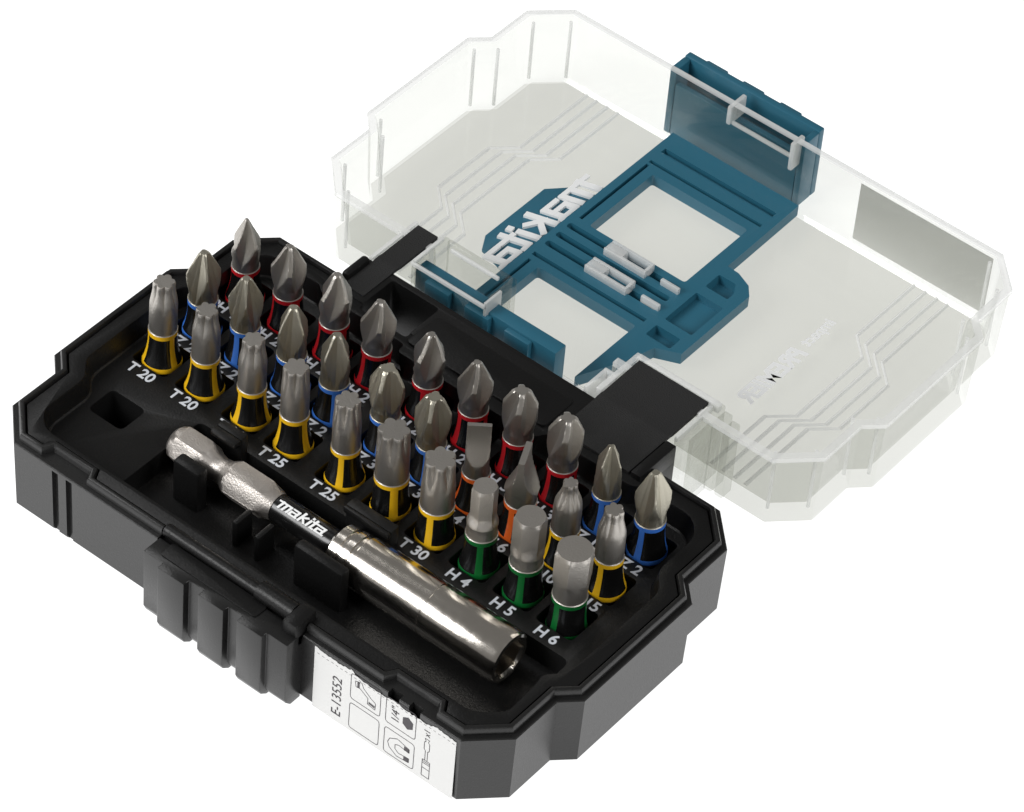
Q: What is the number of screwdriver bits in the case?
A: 30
